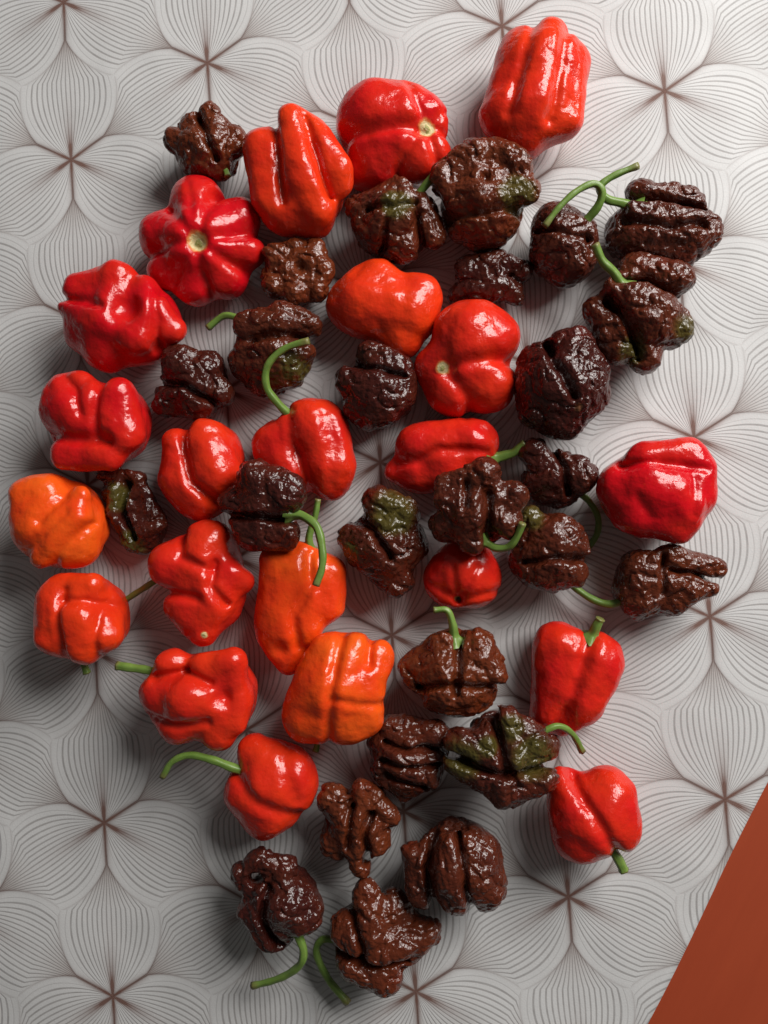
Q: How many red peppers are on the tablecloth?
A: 22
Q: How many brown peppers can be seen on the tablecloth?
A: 26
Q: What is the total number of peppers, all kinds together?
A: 48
